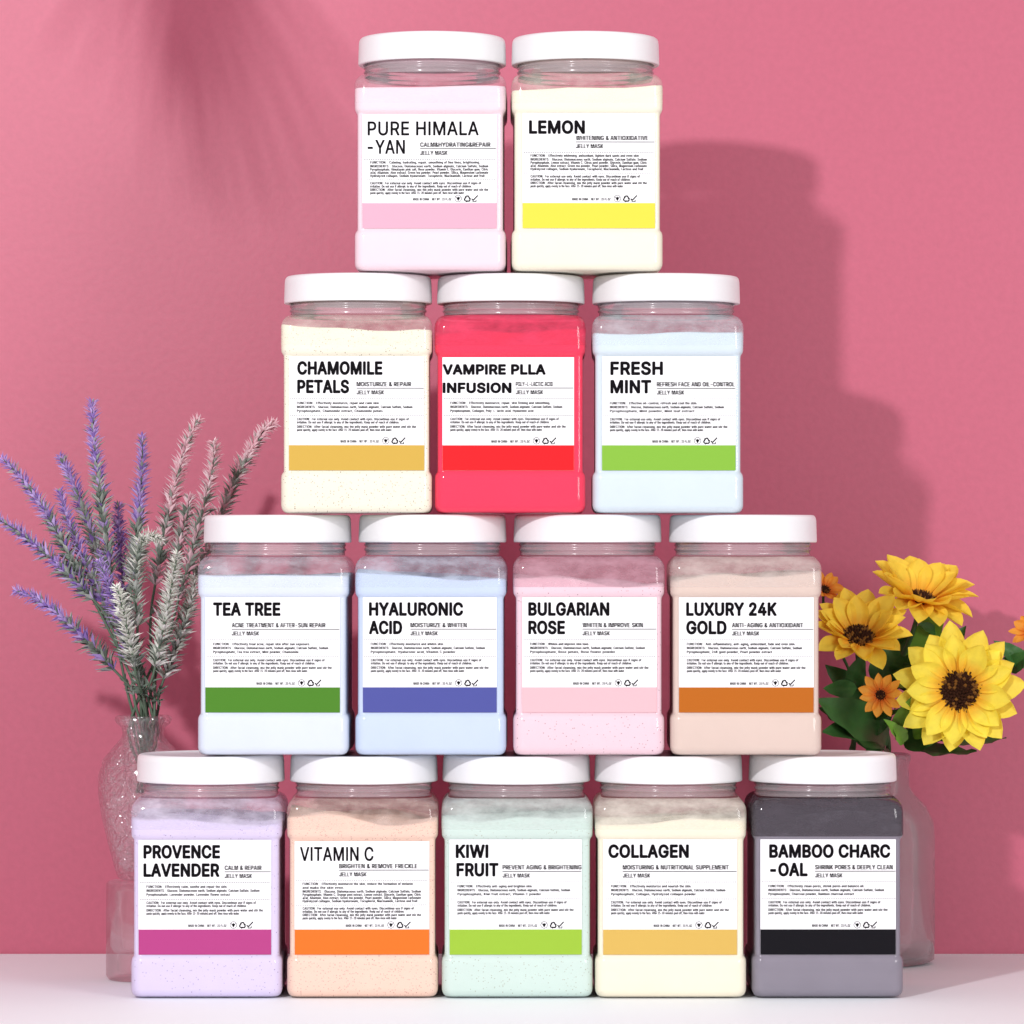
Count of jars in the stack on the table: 14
